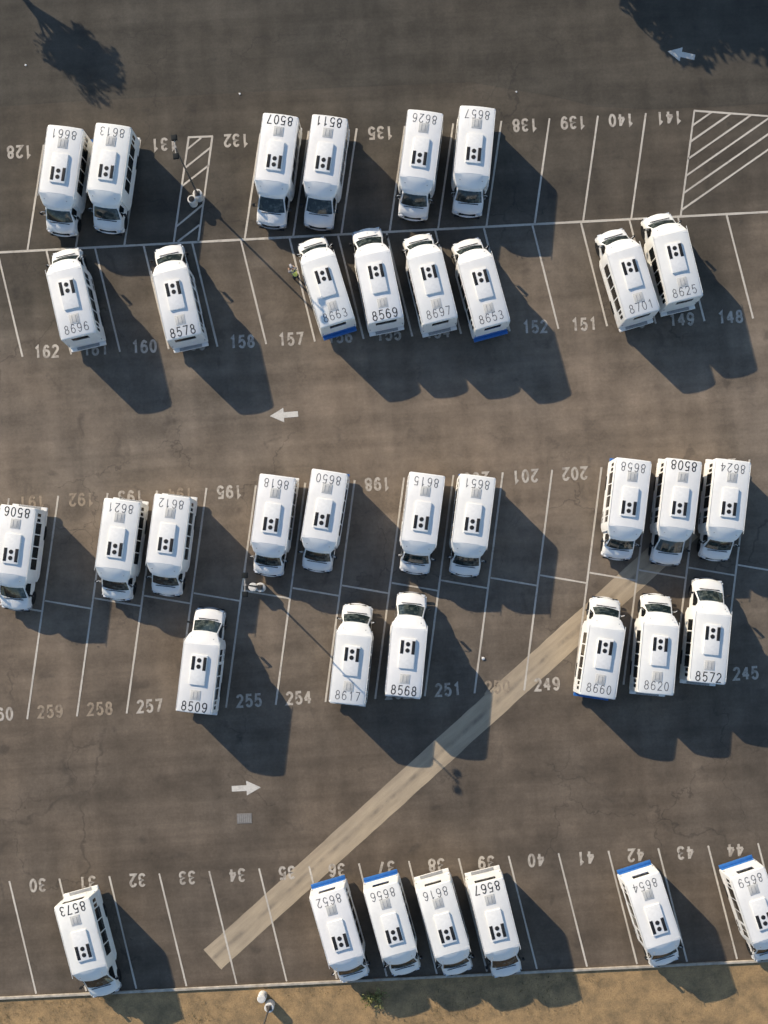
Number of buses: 37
